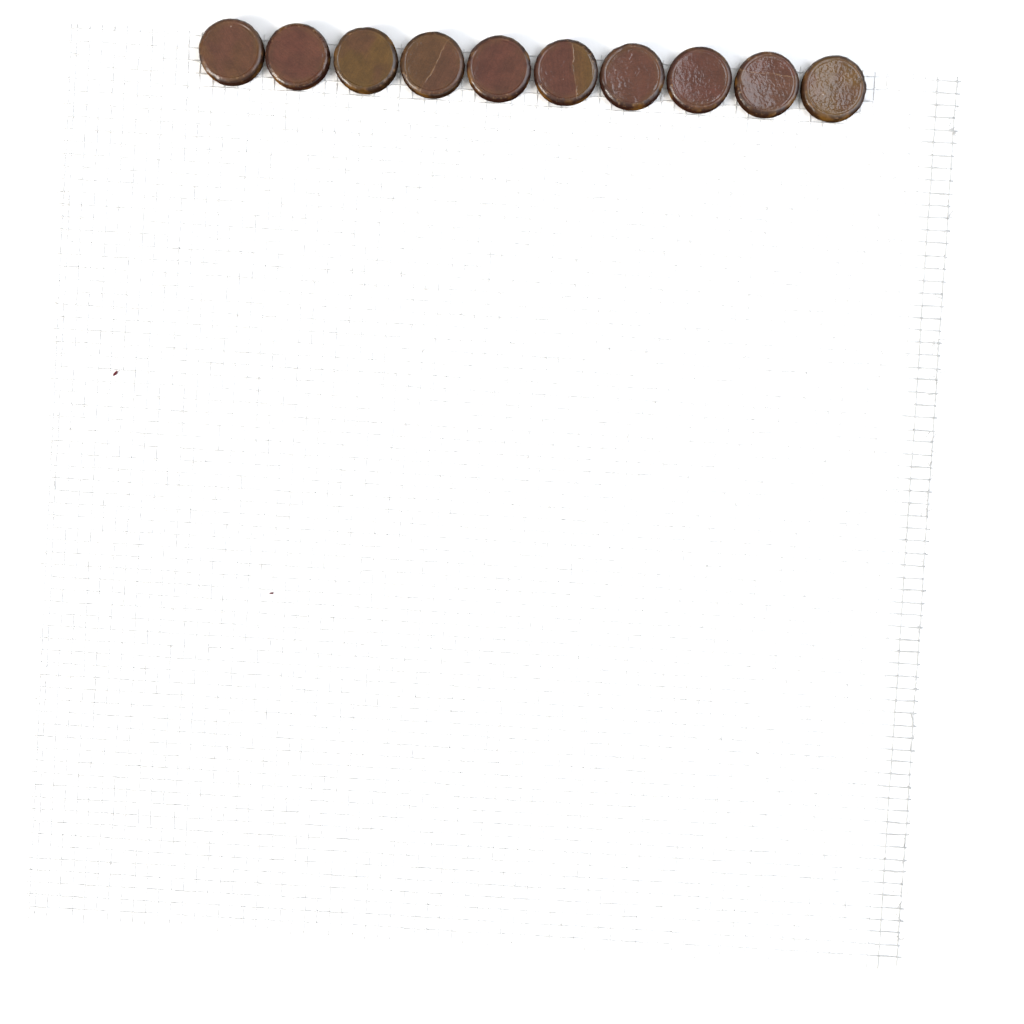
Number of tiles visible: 10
